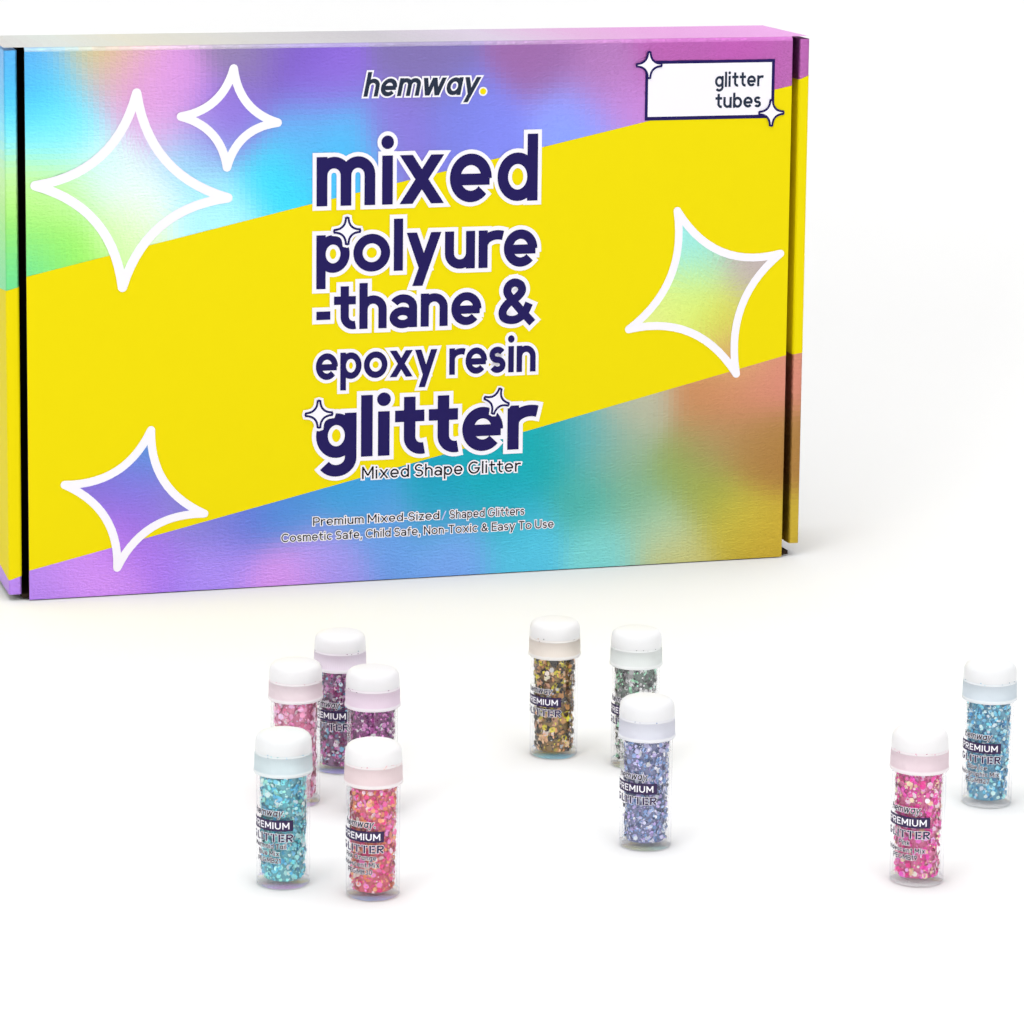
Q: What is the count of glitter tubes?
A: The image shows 10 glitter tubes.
